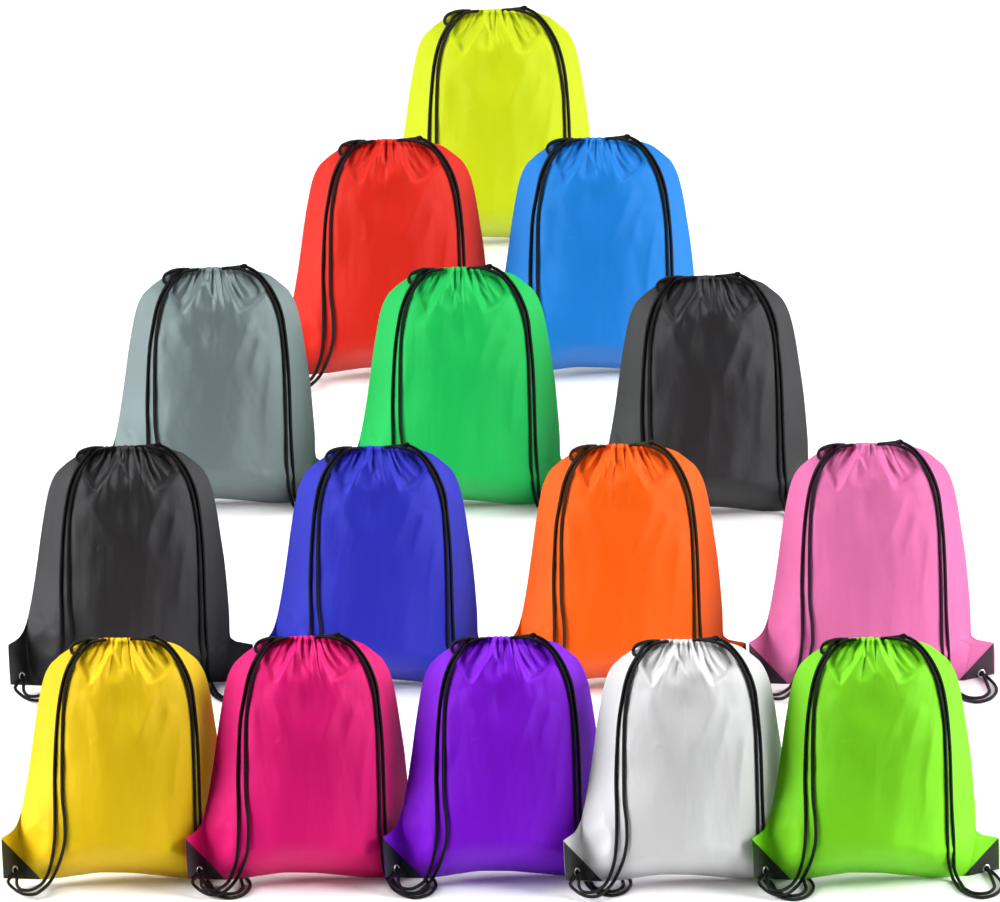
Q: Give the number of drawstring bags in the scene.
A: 15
